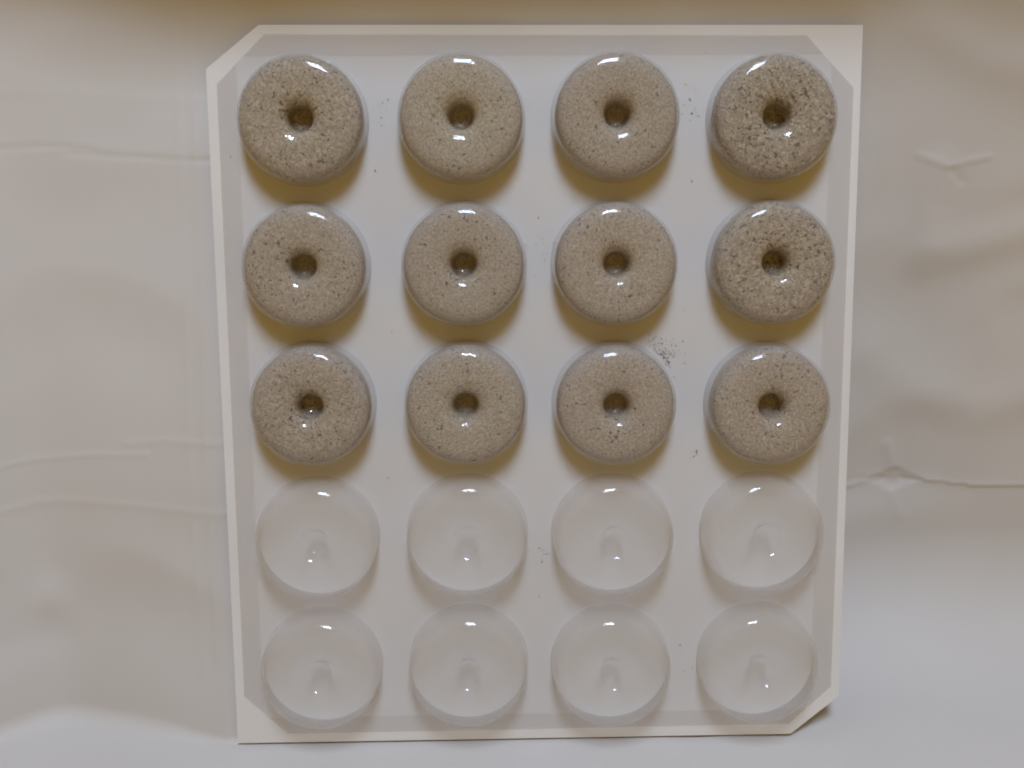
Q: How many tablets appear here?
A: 12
